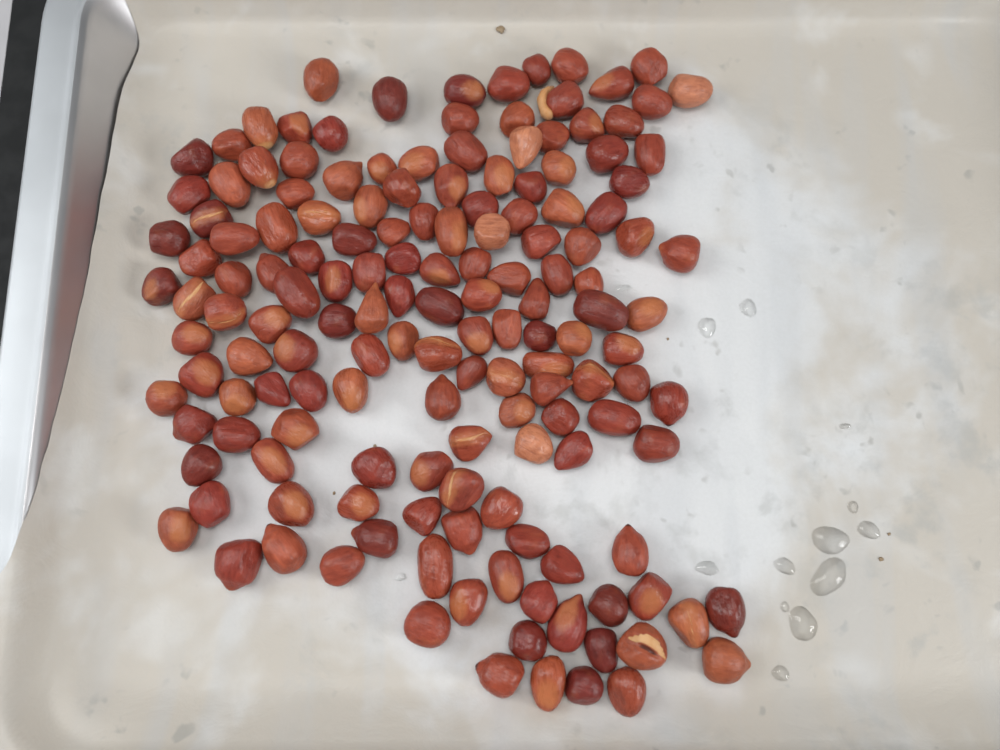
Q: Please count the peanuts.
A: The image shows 155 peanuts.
